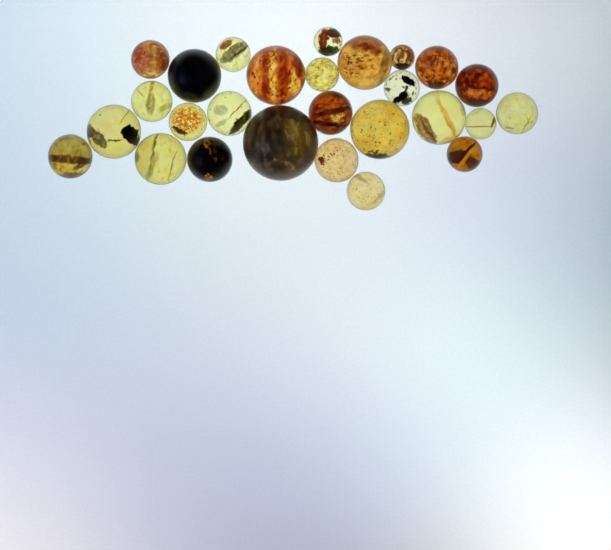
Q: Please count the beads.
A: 27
